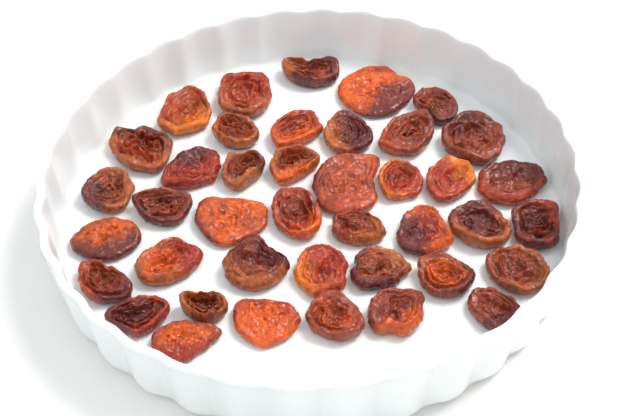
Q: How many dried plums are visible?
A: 41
